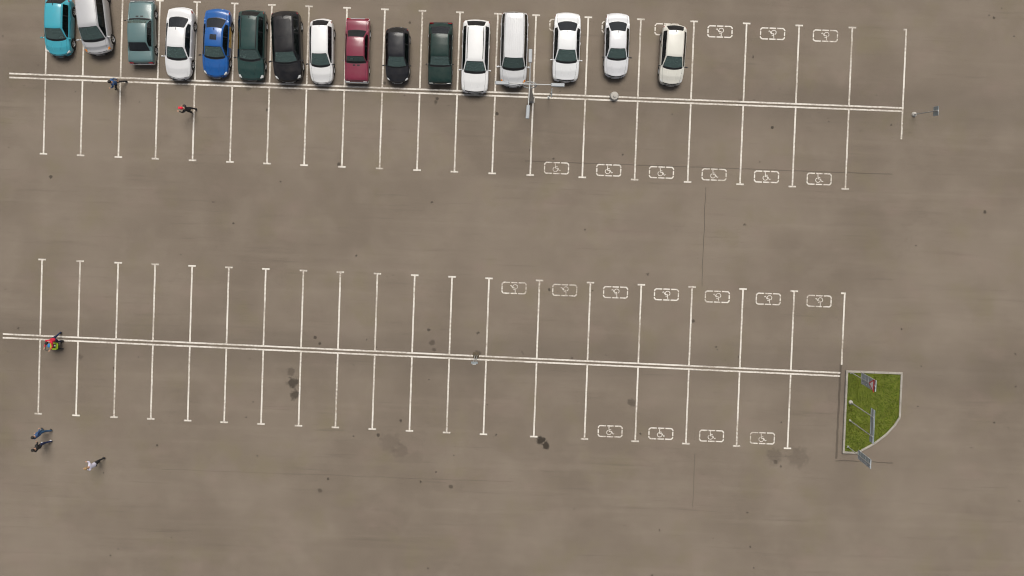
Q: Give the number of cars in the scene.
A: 16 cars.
